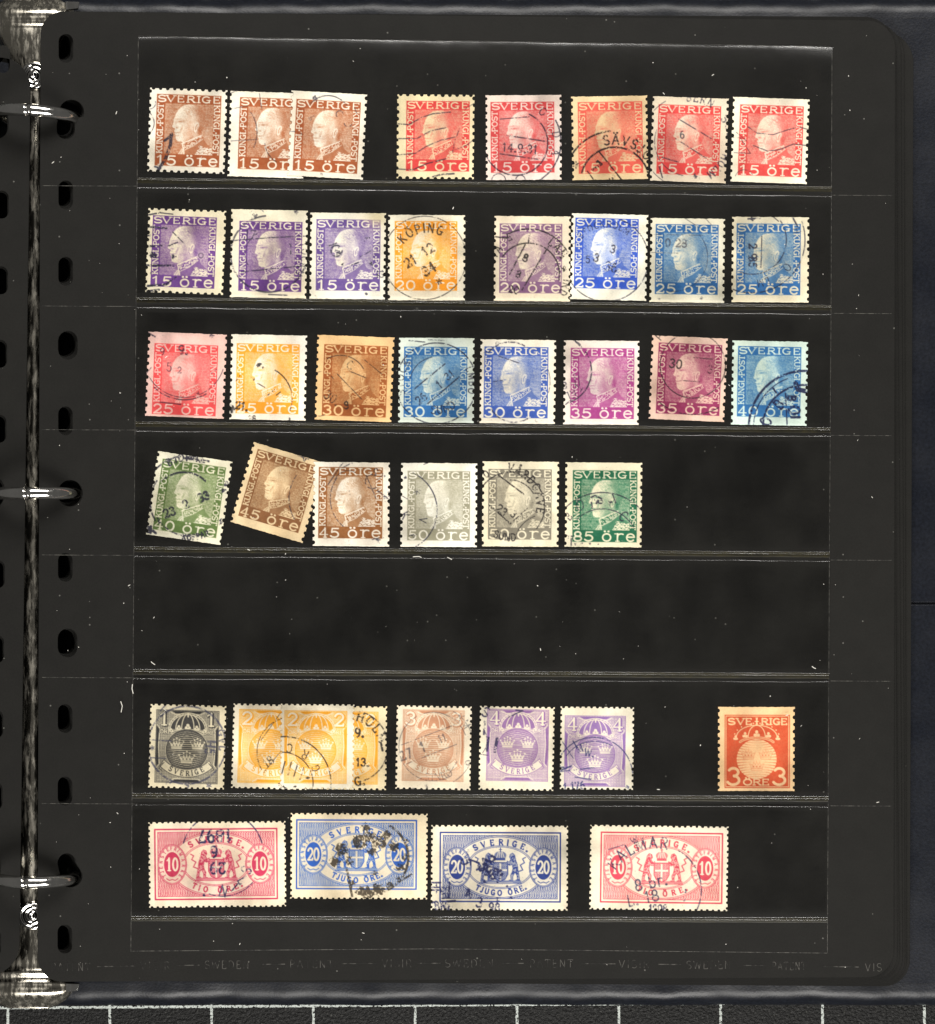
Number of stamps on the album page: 42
